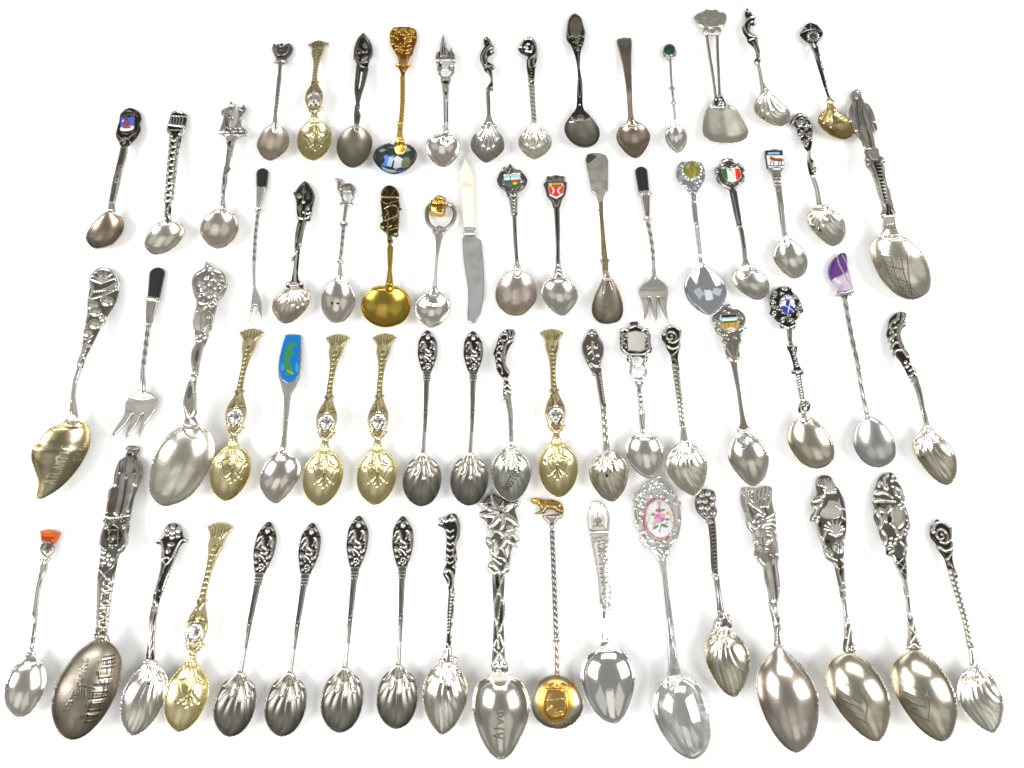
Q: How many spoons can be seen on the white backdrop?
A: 63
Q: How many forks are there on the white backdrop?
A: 3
